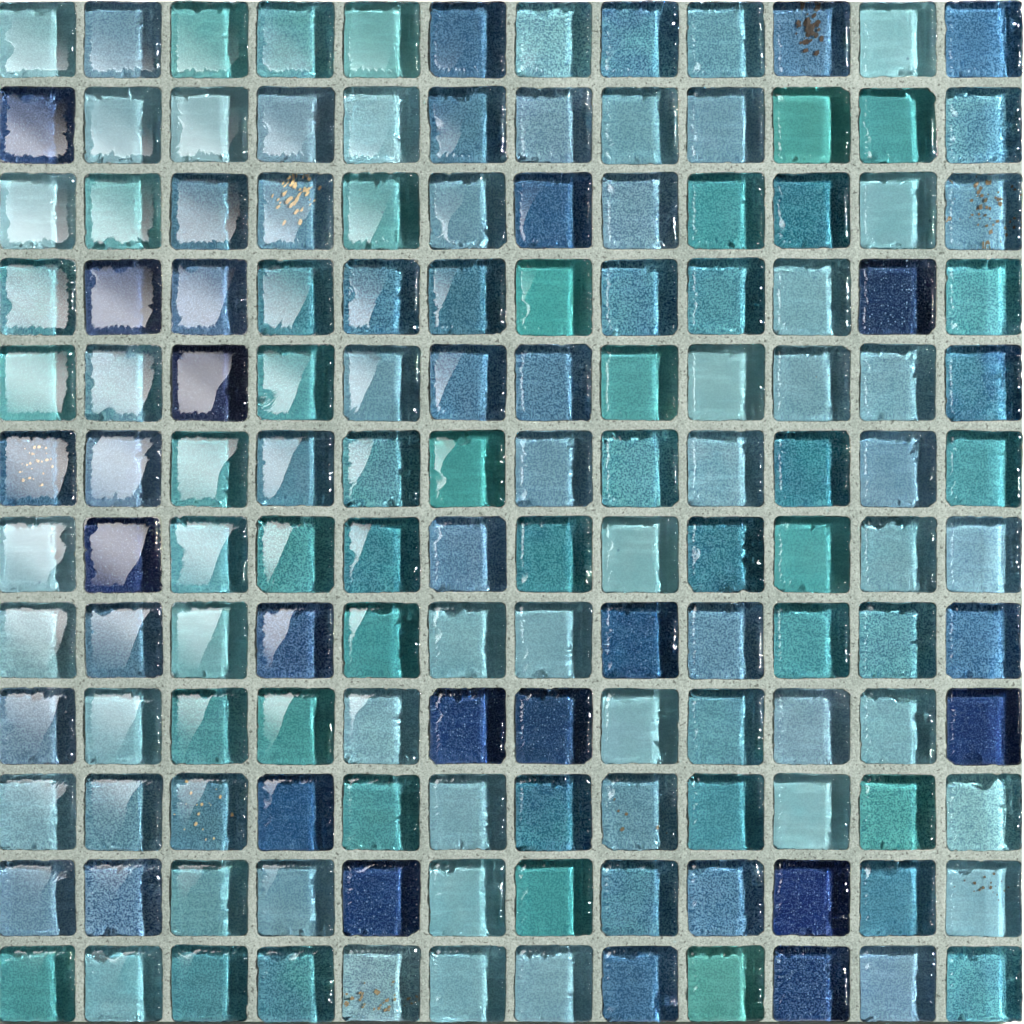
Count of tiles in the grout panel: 144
